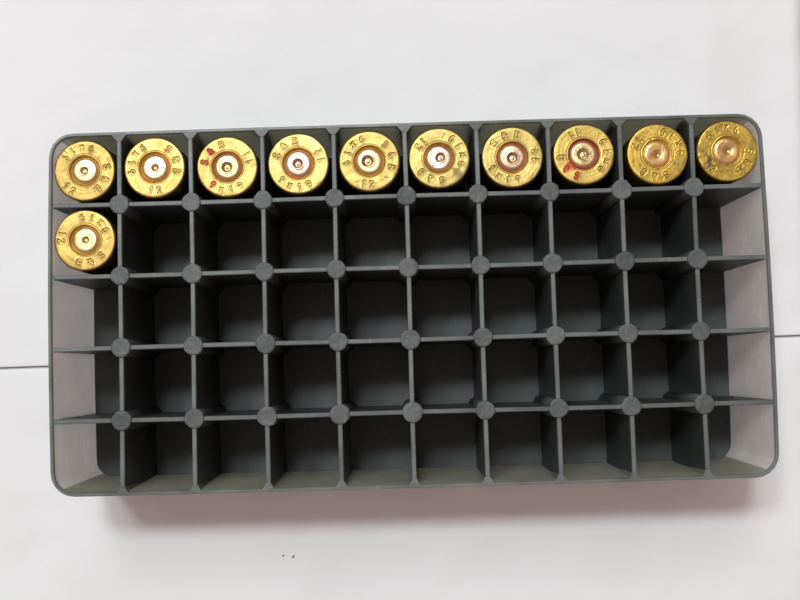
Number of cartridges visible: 11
